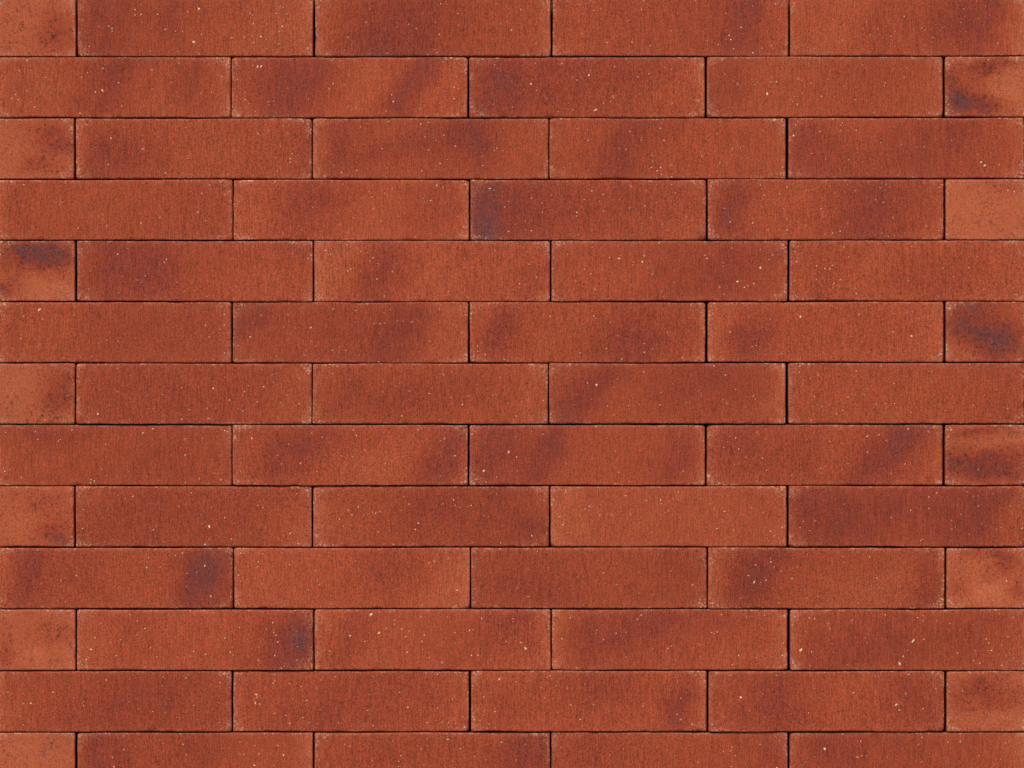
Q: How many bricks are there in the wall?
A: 65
